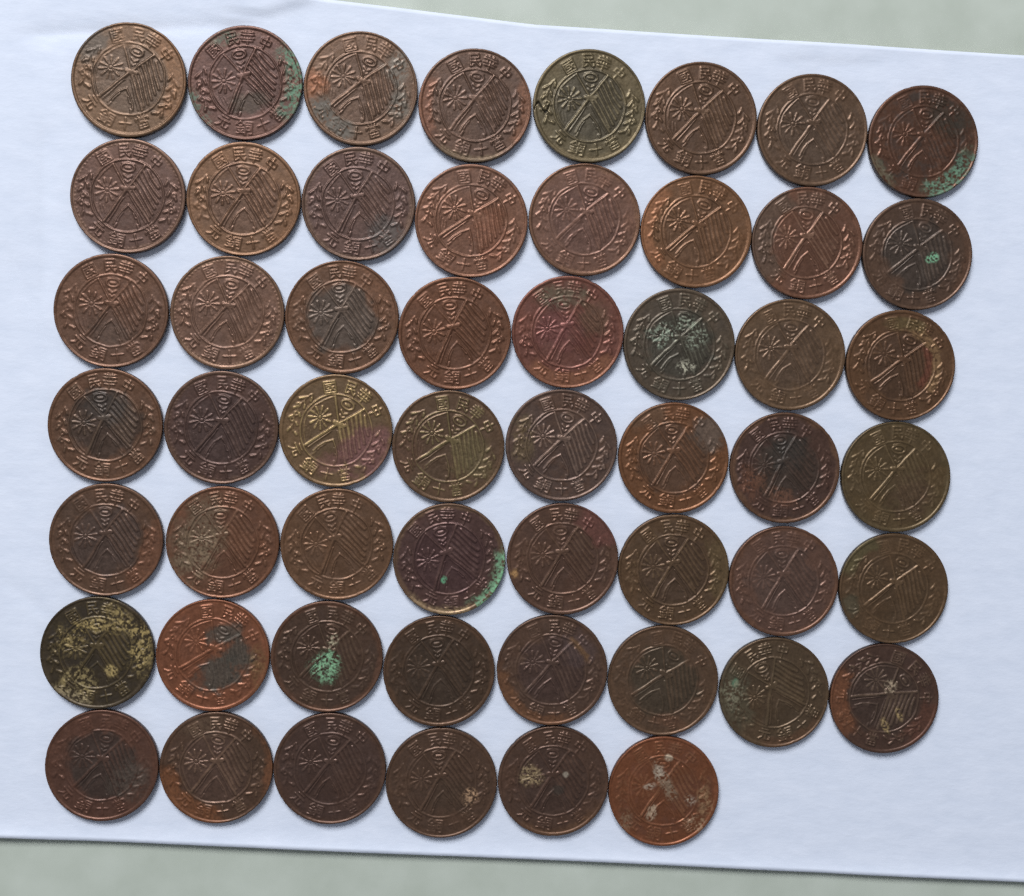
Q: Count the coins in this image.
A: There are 54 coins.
